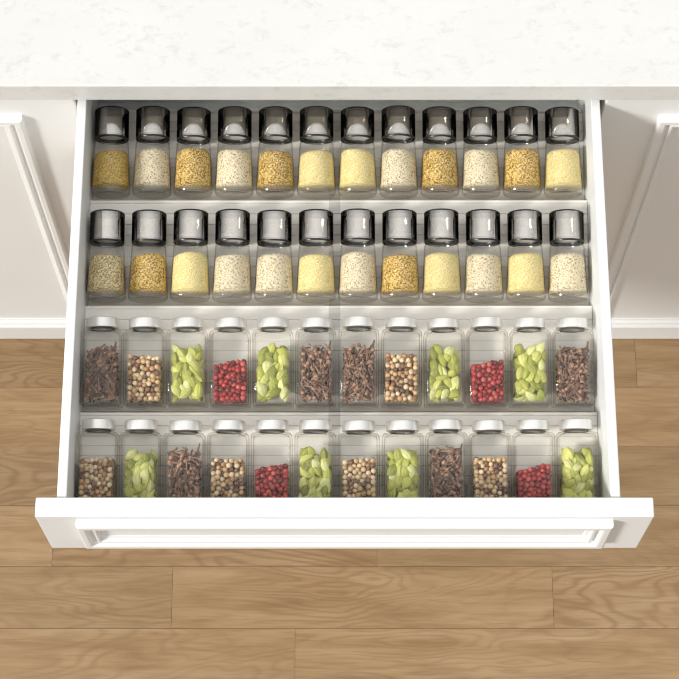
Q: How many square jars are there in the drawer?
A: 24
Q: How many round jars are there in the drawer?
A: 24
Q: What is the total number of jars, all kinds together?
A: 48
